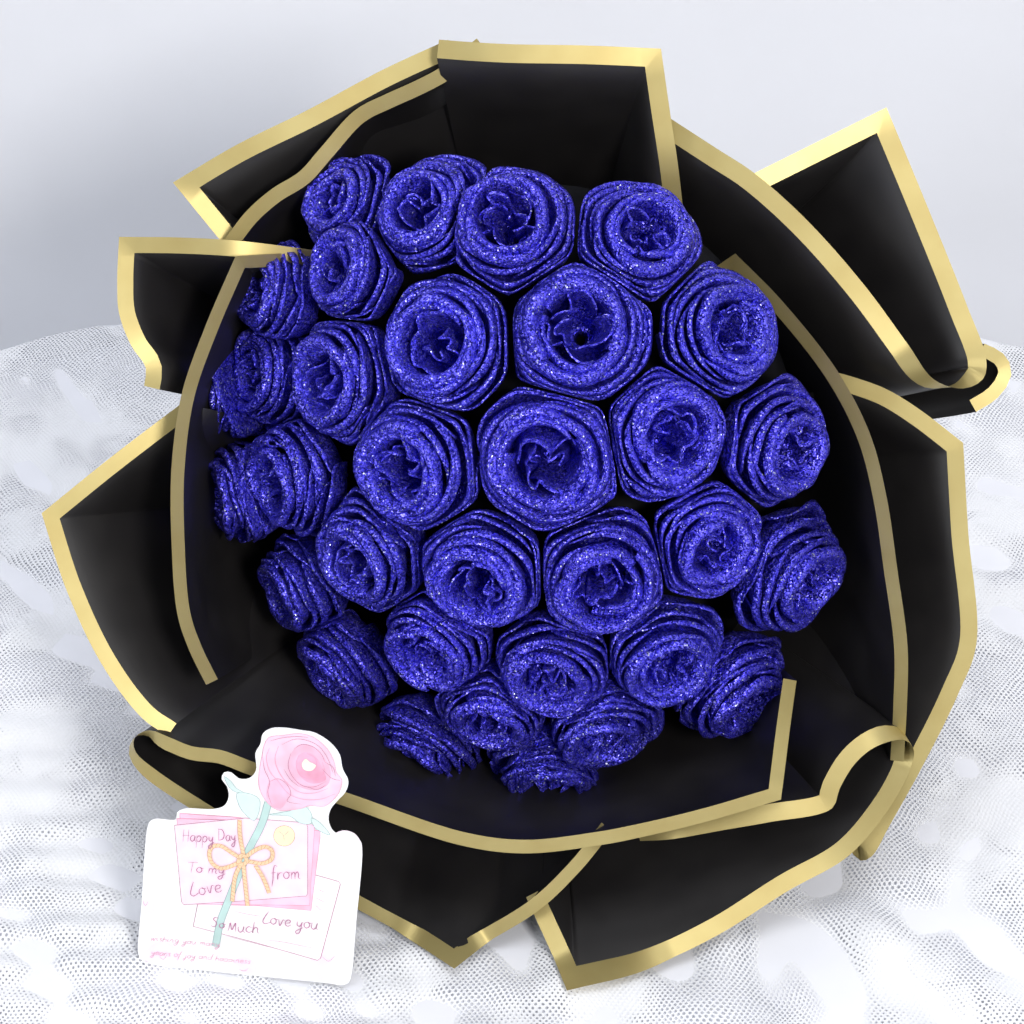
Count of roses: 33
